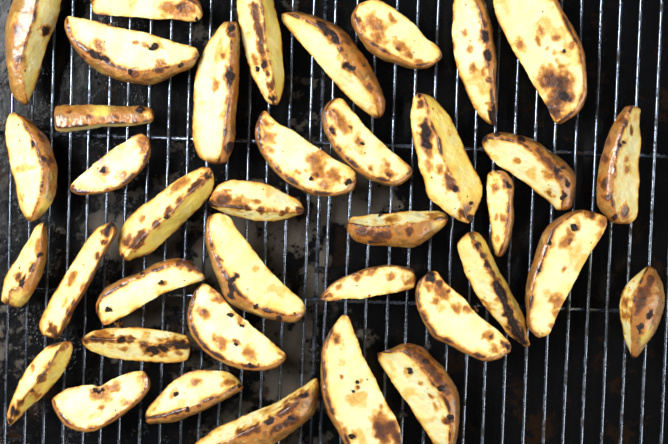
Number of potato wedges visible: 38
